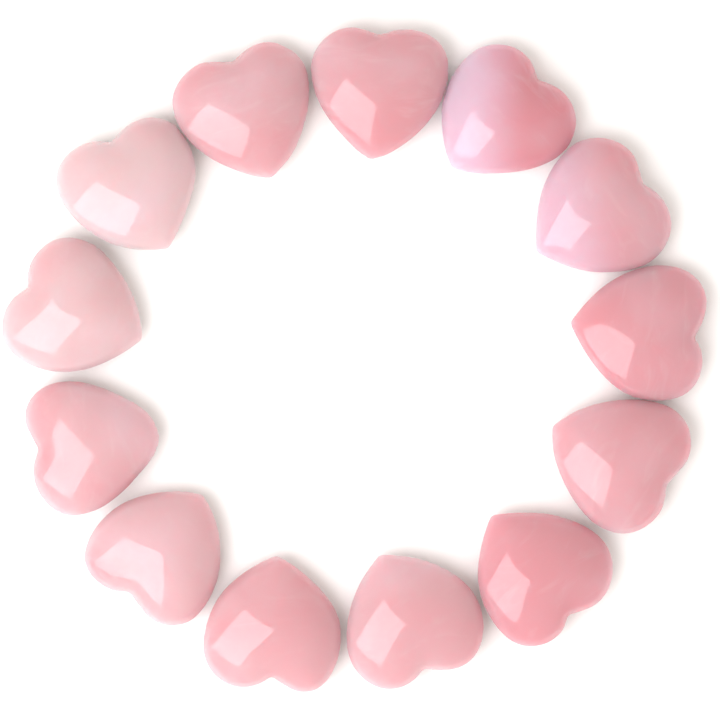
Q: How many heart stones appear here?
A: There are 13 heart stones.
